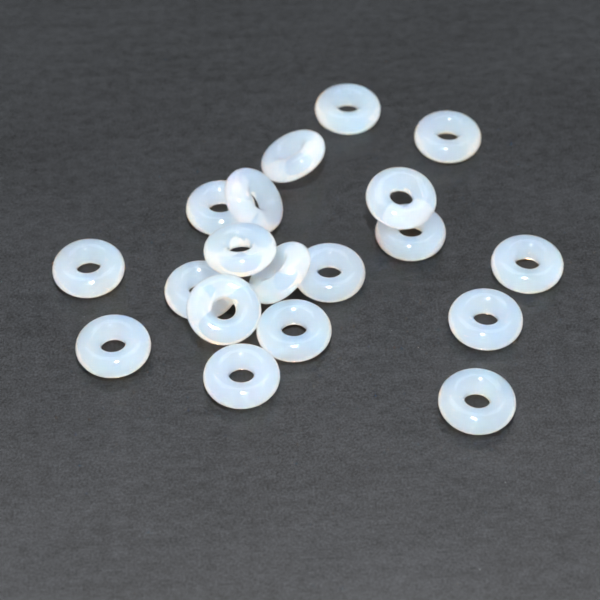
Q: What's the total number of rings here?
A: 19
